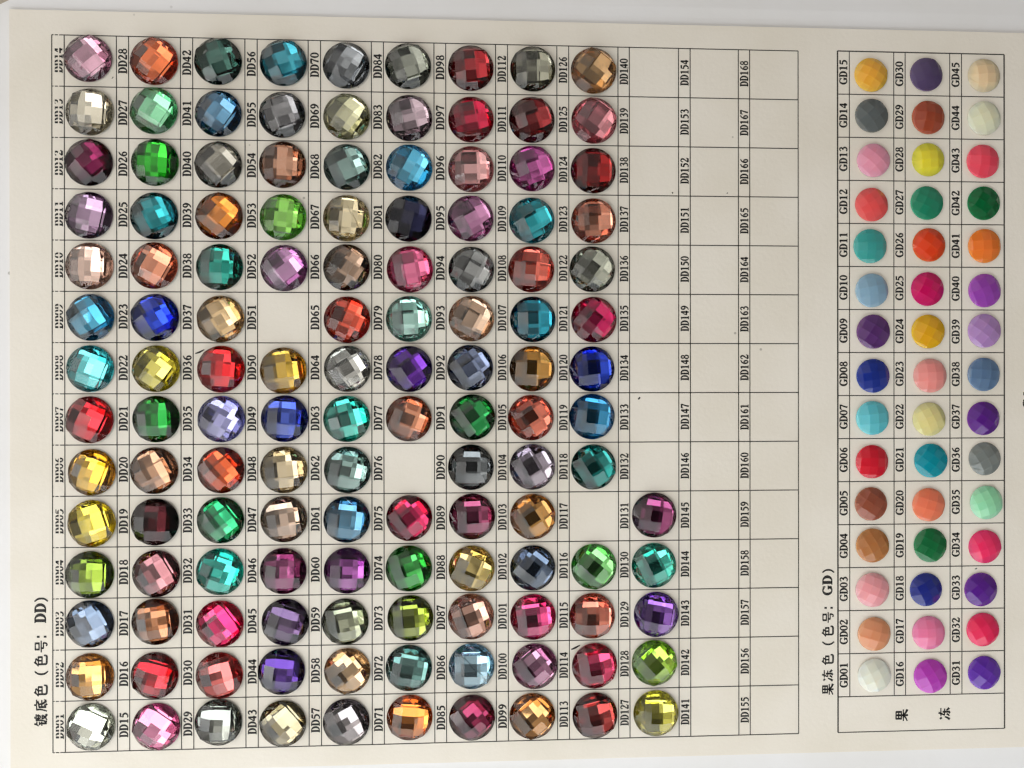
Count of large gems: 128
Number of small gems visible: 45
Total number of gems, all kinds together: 173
